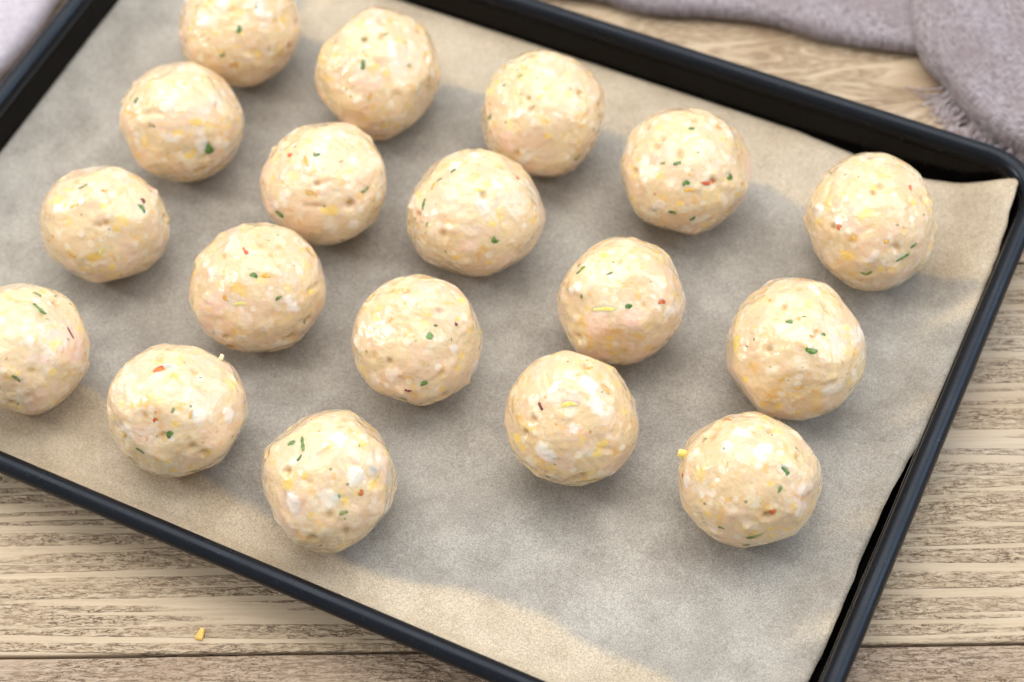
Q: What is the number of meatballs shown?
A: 18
